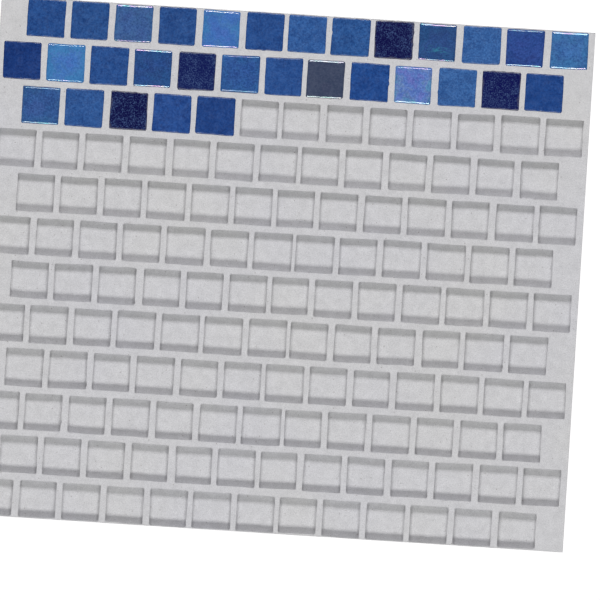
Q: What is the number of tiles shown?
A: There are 31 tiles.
